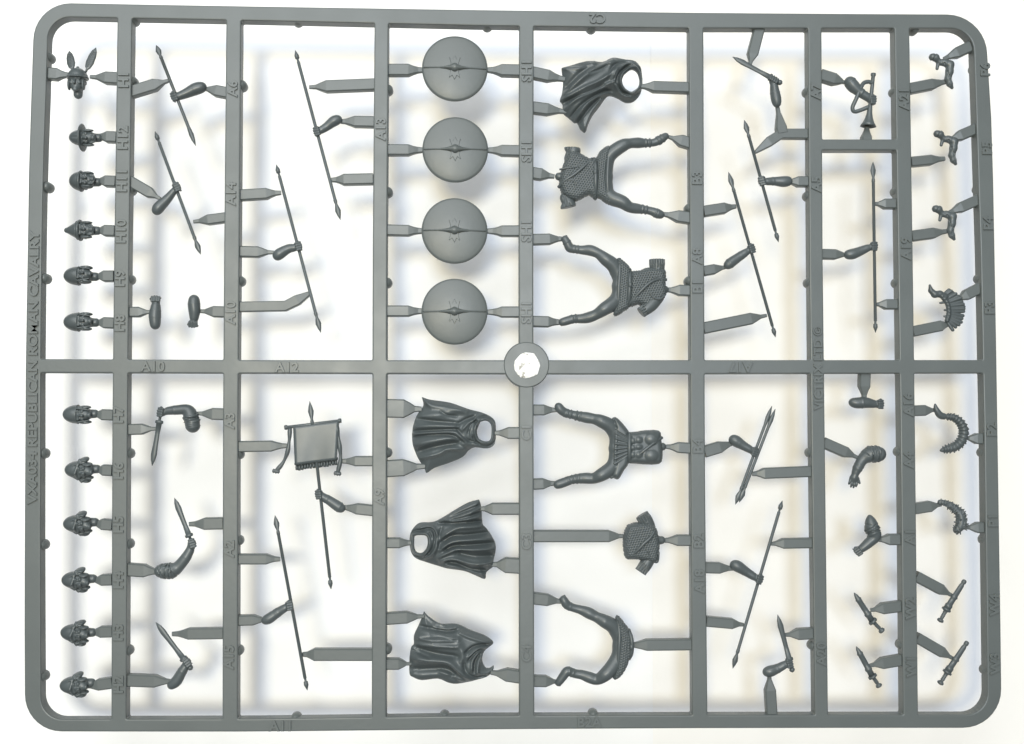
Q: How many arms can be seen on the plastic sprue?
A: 22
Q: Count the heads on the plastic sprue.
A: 12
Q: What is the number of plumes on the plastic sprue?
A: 6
